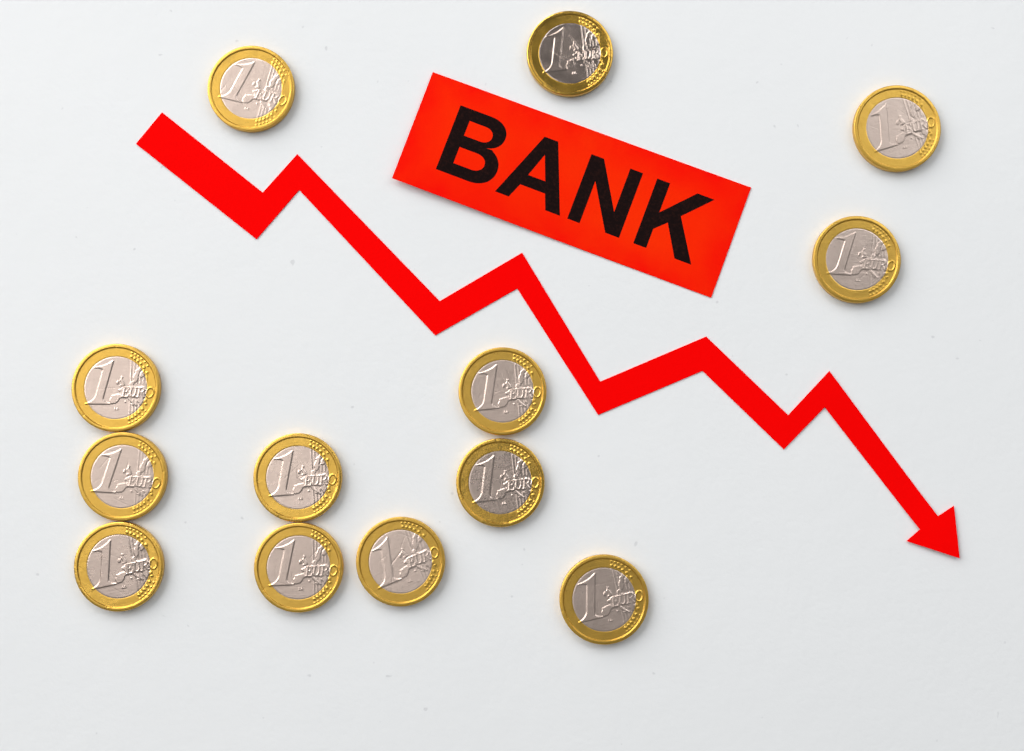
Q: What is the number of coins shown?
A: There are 13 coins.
